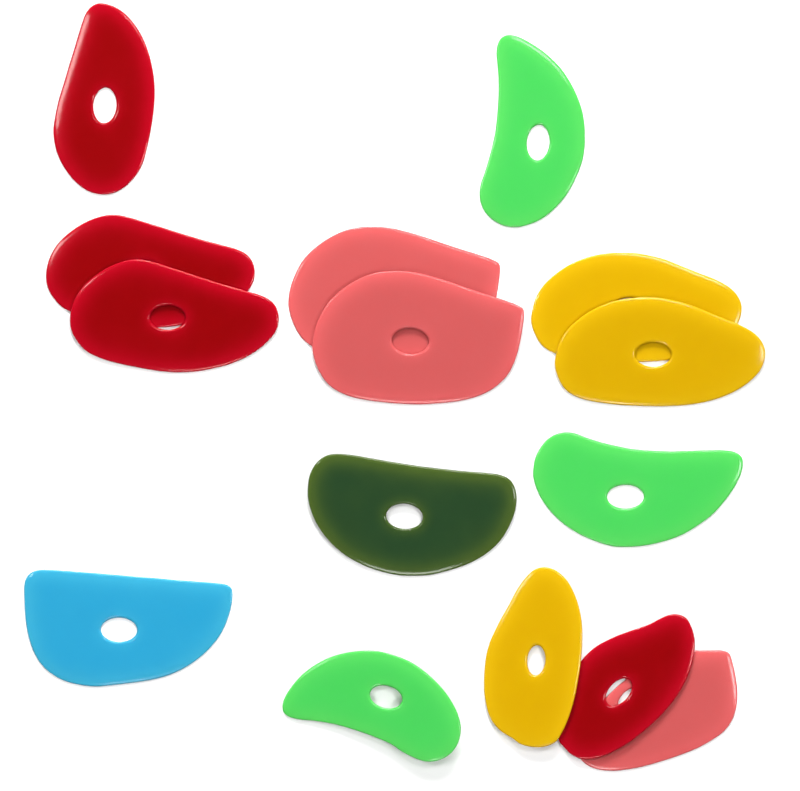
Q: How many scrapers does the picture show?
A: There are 15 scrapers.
